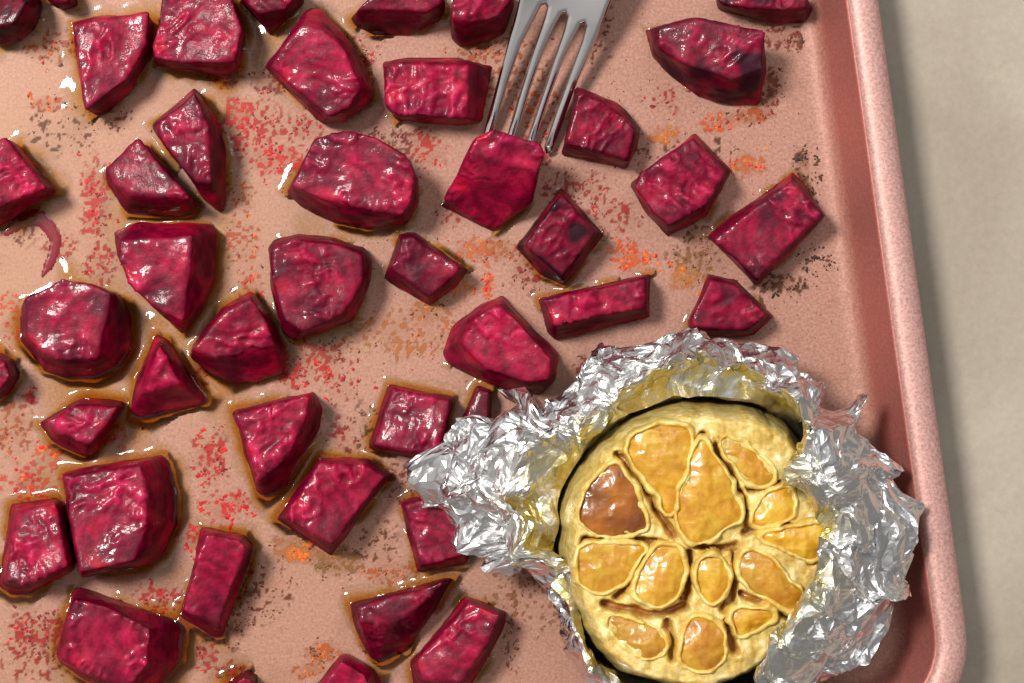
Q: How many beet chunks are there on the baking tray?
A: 44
